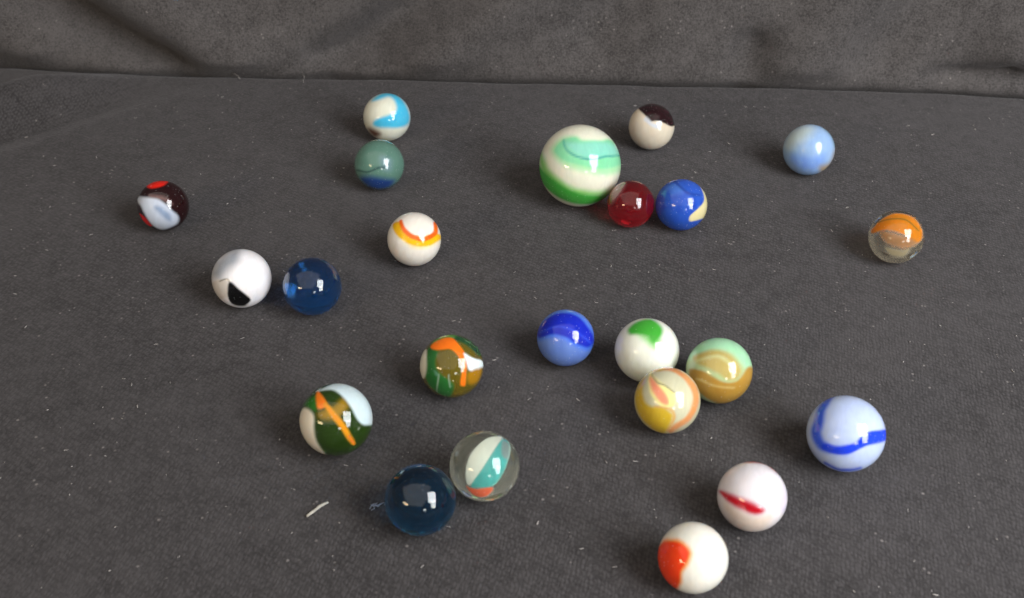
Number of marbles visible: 23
